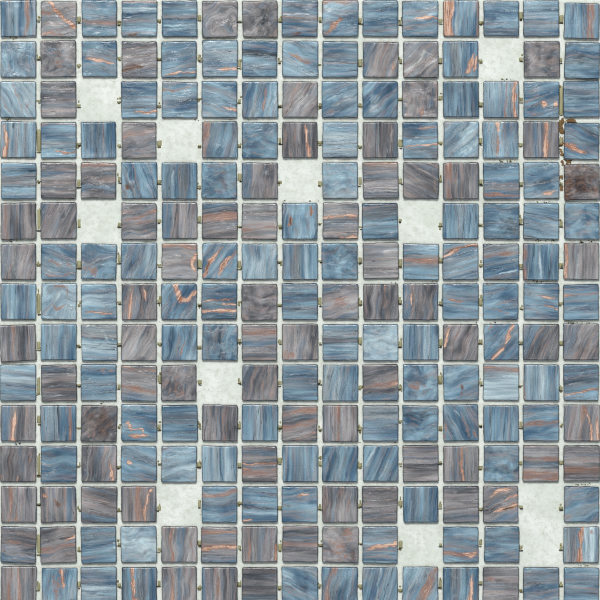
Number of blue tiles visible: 131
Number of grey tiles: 83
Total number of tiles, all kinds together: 214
